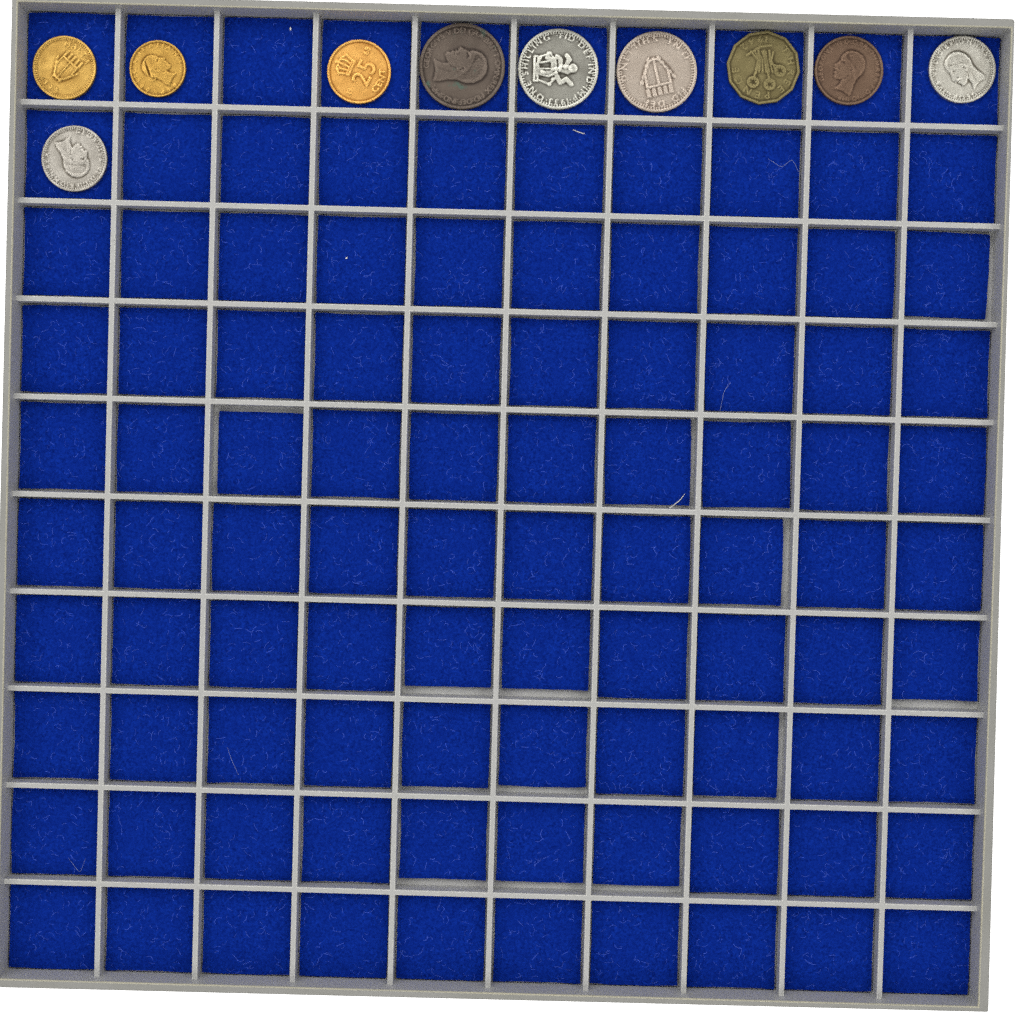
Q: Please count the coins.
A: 10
